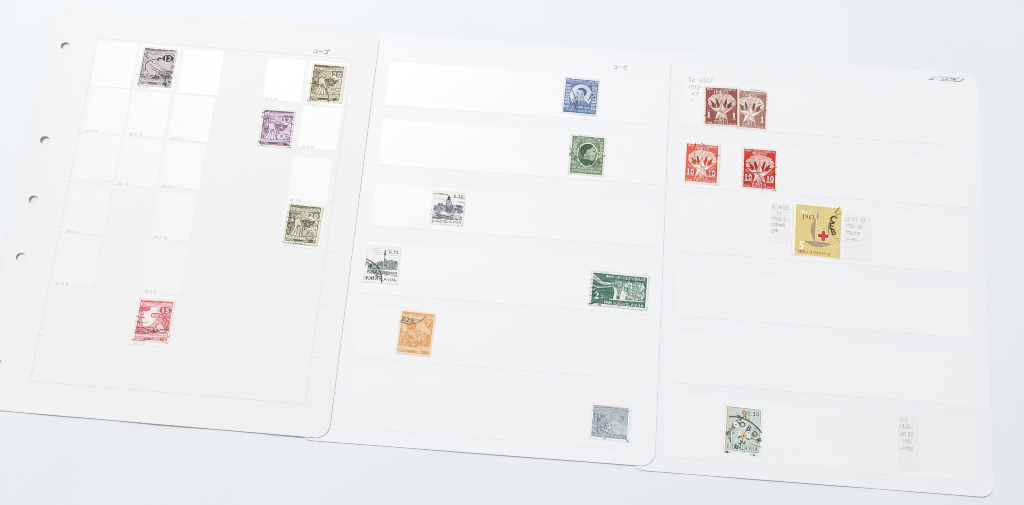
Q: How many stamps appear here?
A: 18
